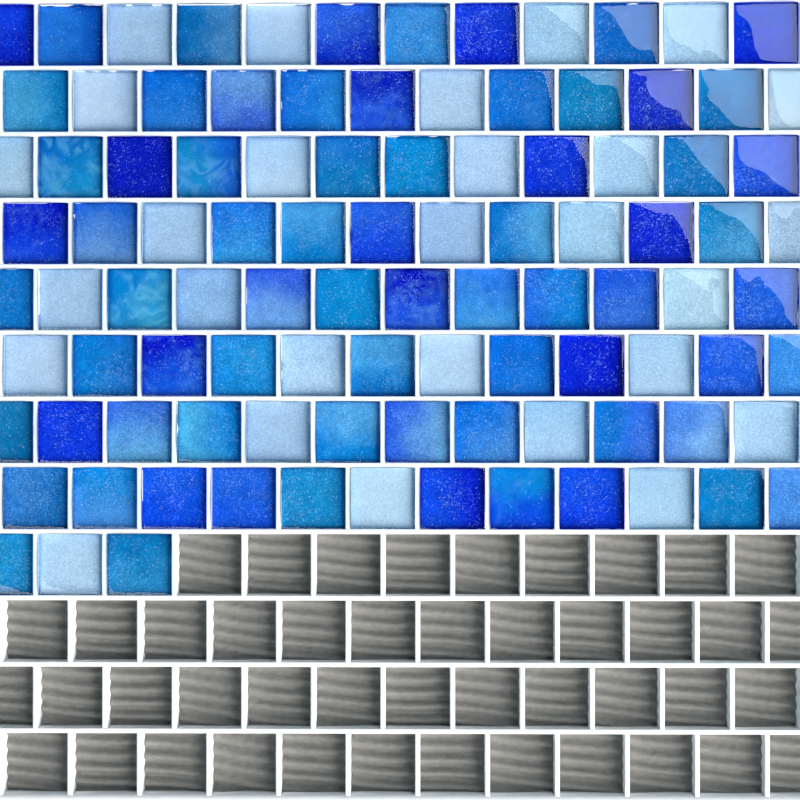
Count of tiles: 99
